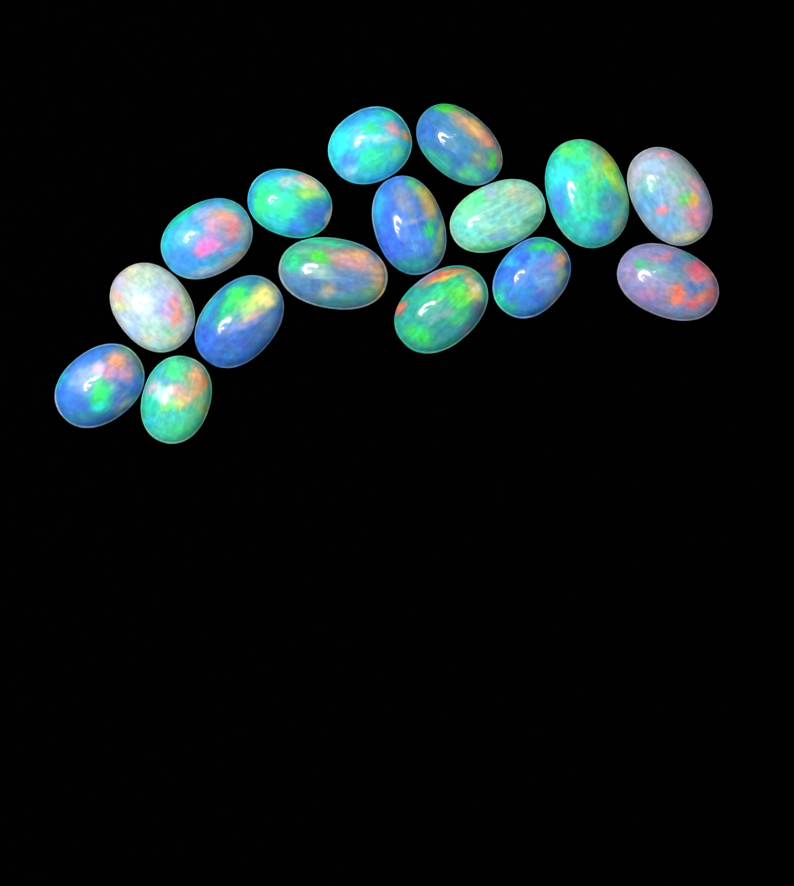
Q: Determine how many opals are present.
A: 16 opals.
